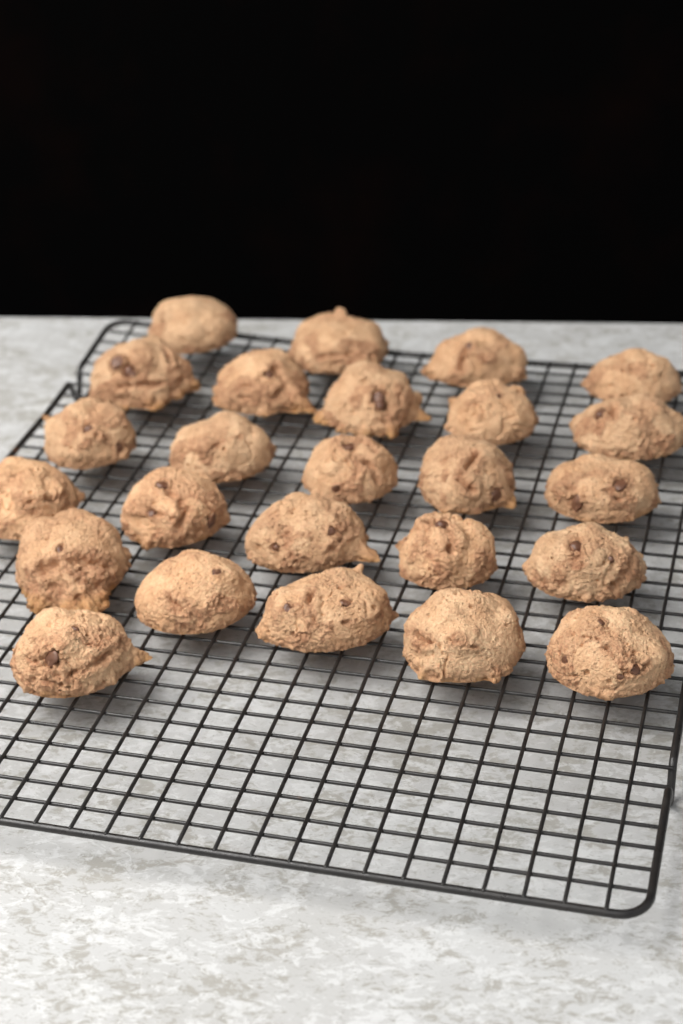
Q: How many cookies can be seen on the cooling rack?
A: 25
